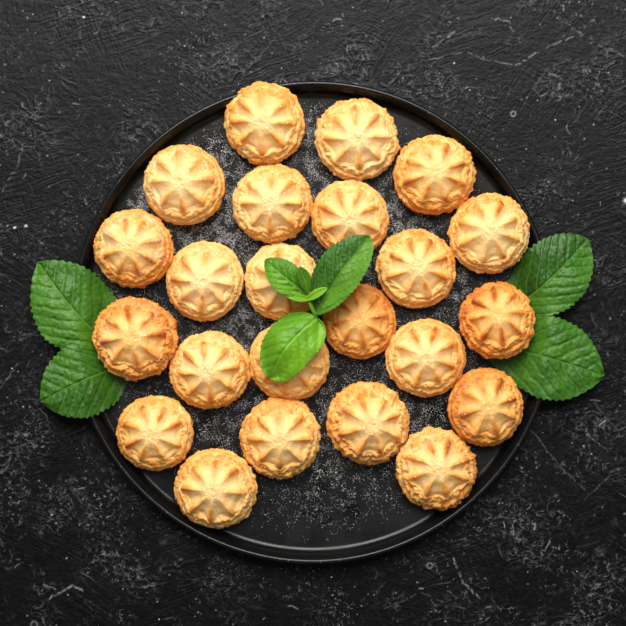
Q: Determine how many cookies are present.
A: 23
